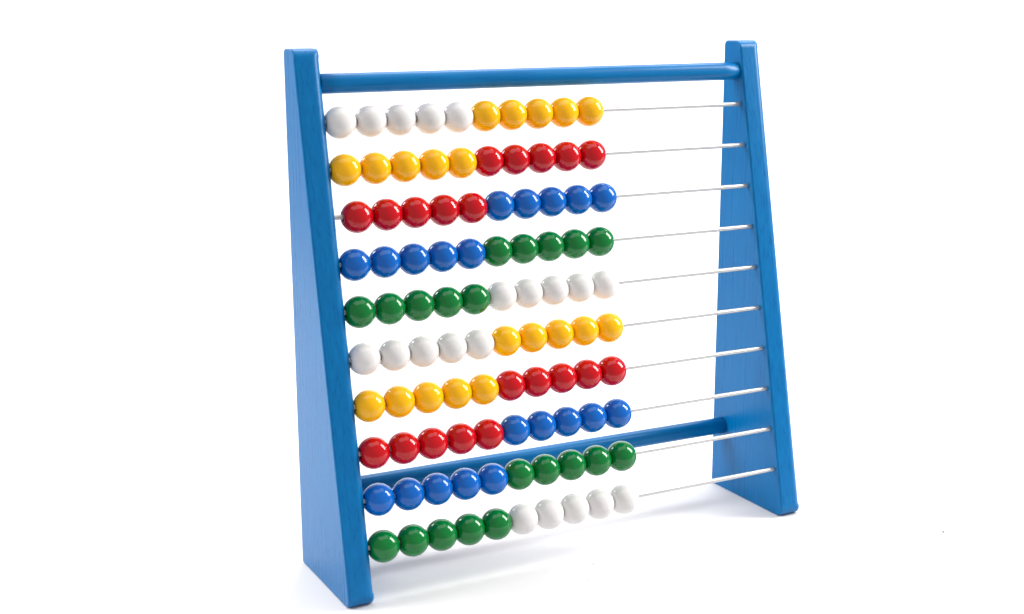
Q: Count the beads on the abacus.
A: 100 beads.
